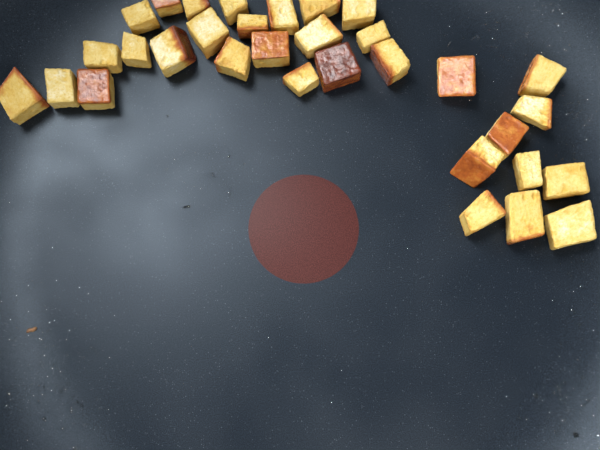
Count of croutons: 32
